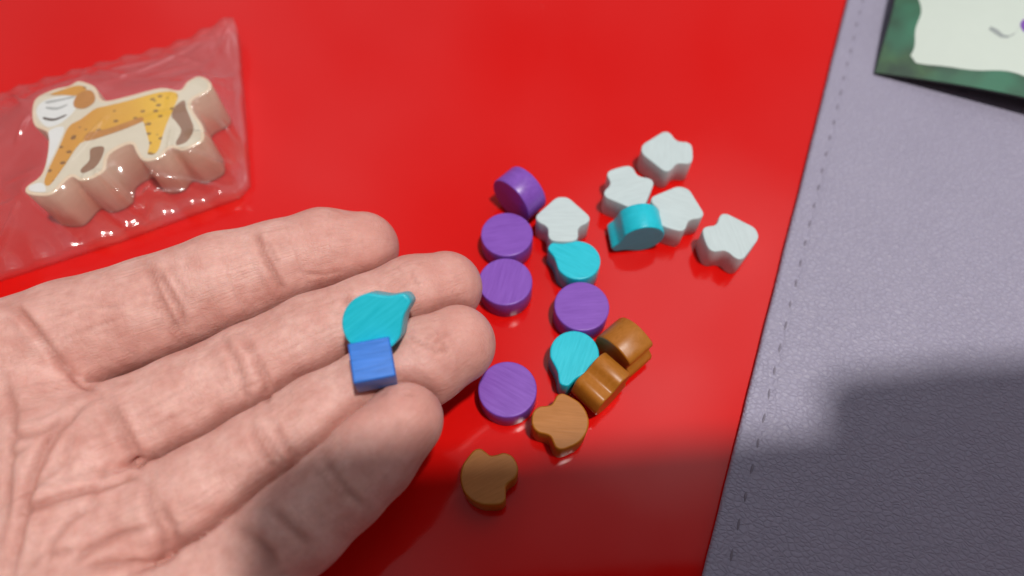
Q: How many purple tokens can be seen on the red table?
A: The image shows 5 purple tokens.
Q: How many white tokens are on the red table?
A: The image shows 5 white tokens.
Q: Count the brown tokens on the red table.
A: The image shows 4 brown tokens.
